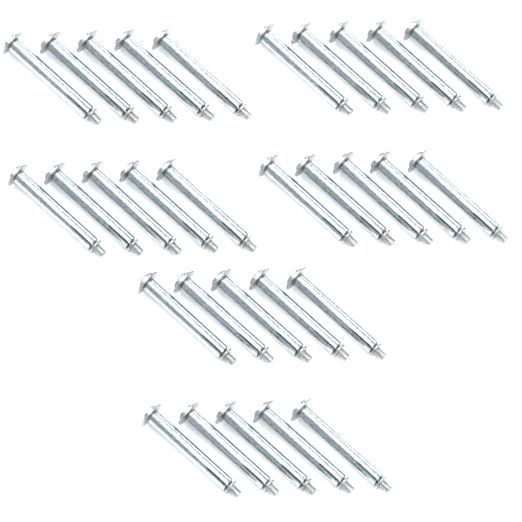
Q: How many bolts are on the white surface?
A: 30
